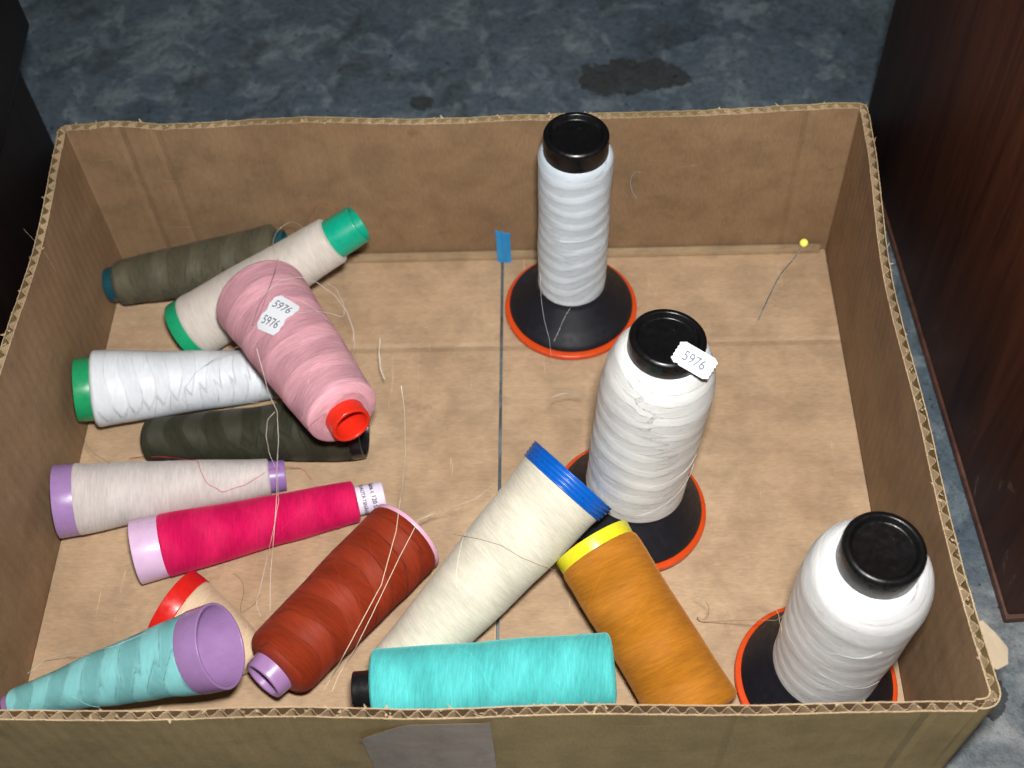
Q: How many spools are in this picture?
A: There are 16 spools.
